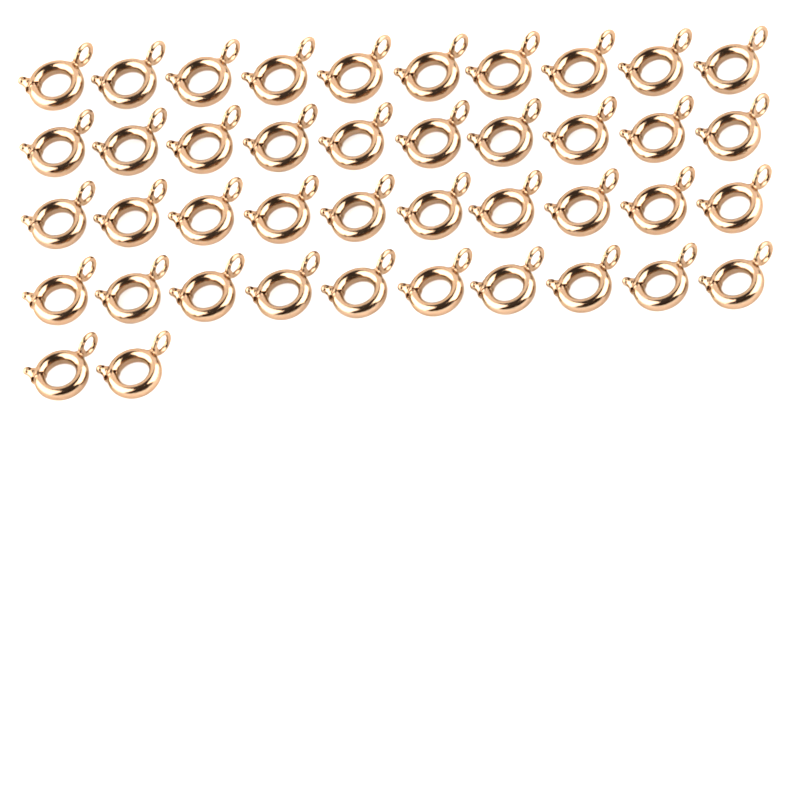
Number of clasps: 42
